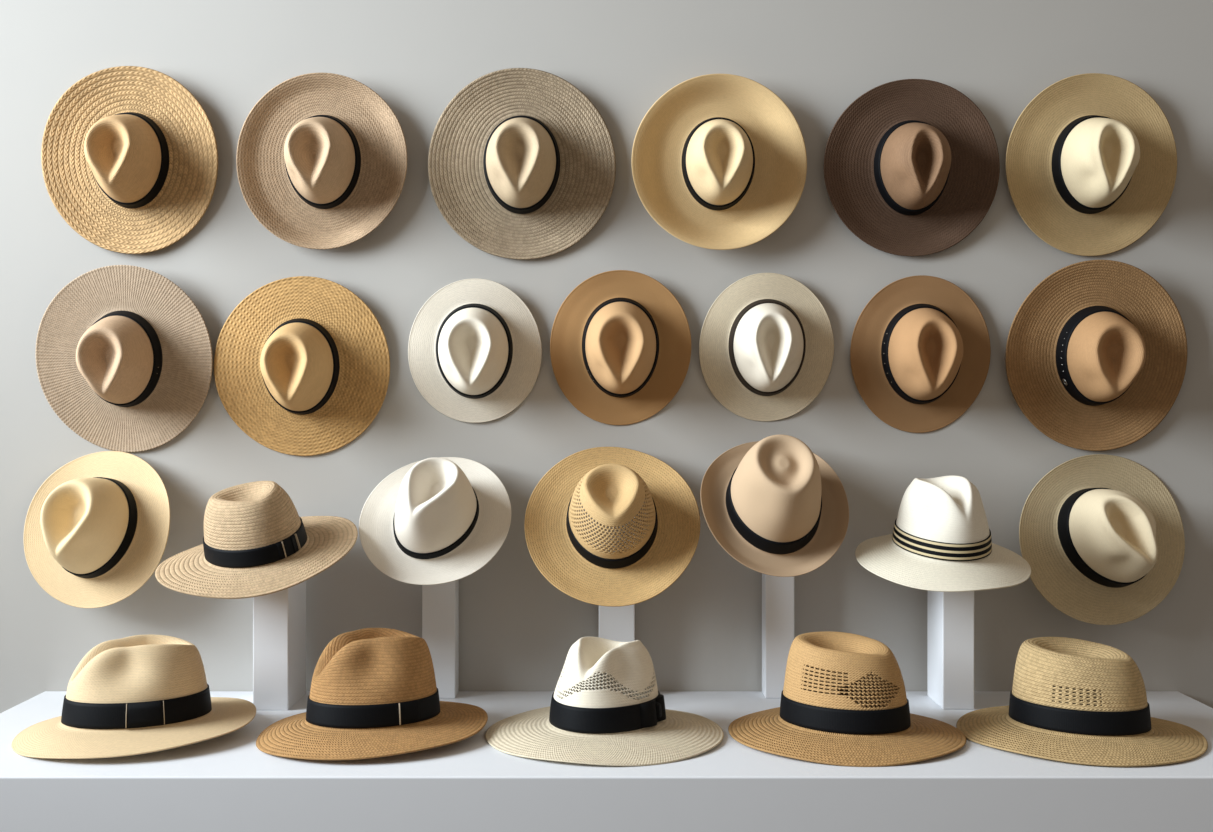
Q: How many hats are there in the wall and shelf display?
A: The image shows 25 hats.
